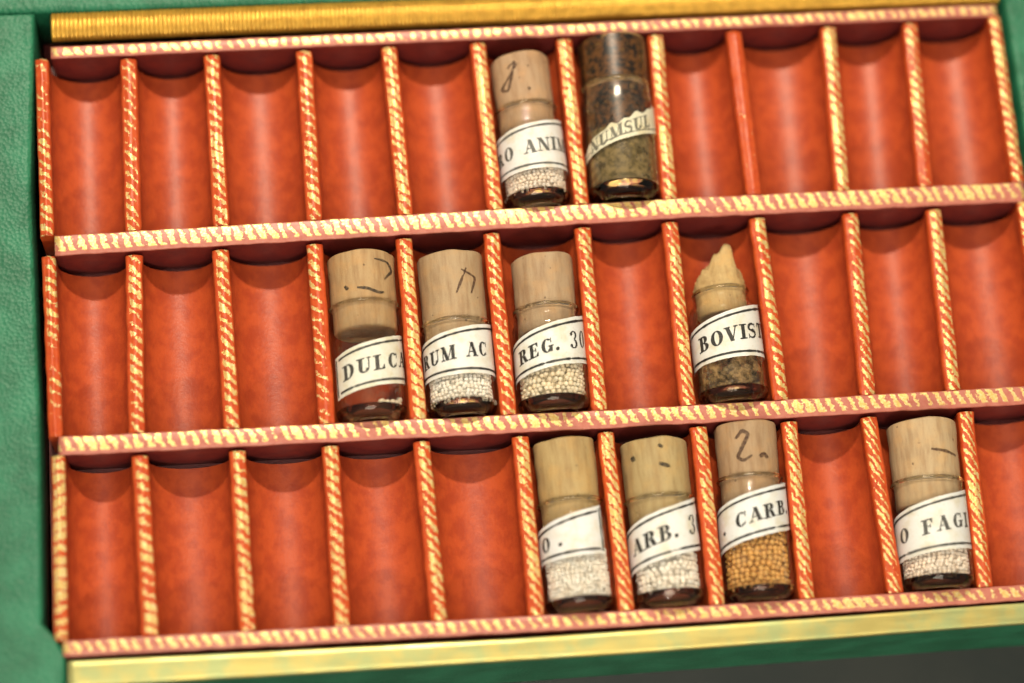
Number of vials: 10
